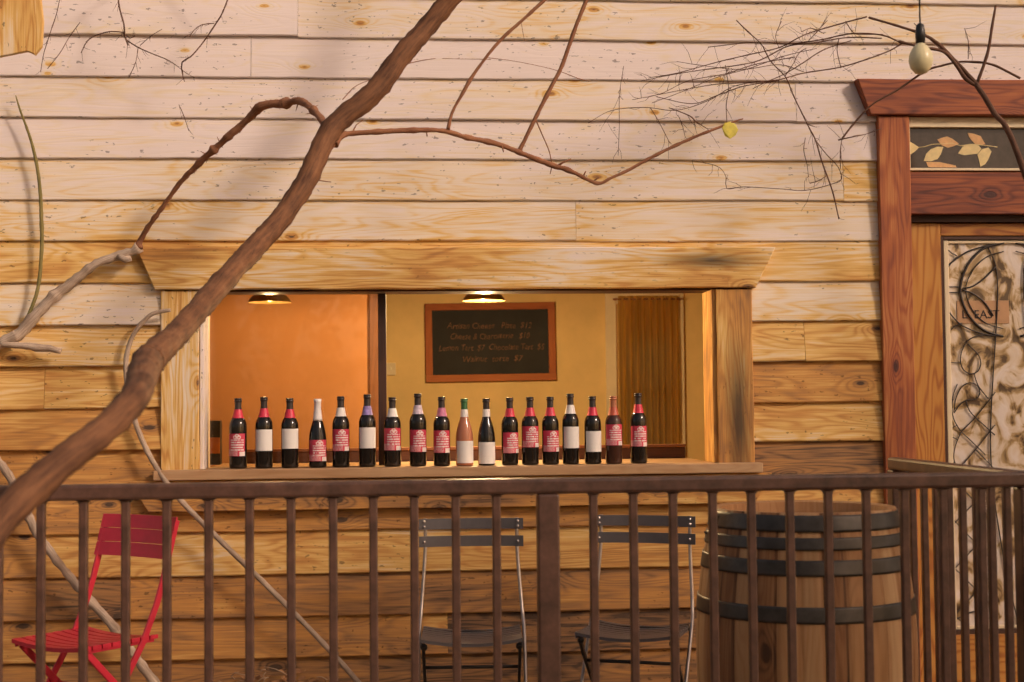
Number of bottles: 18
